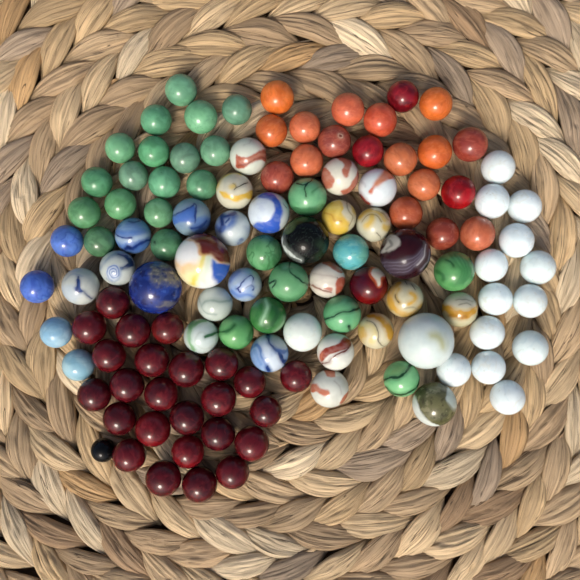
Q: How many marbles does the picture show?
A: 118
